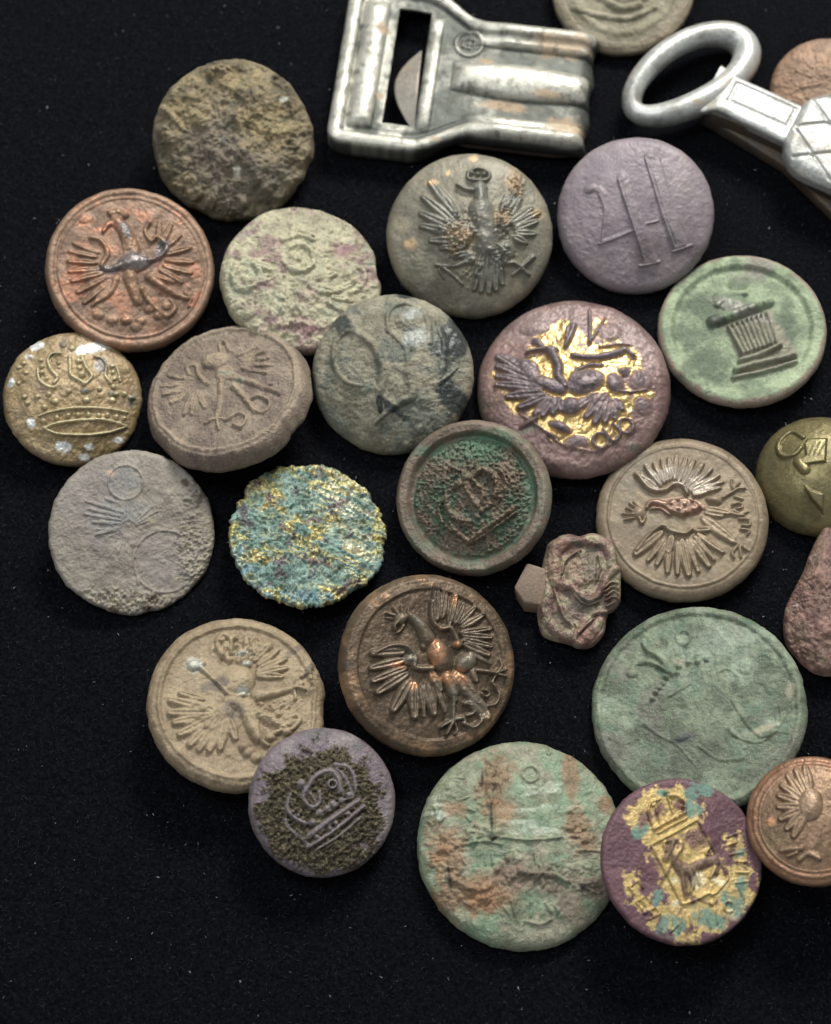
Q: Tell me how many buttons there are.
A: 24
